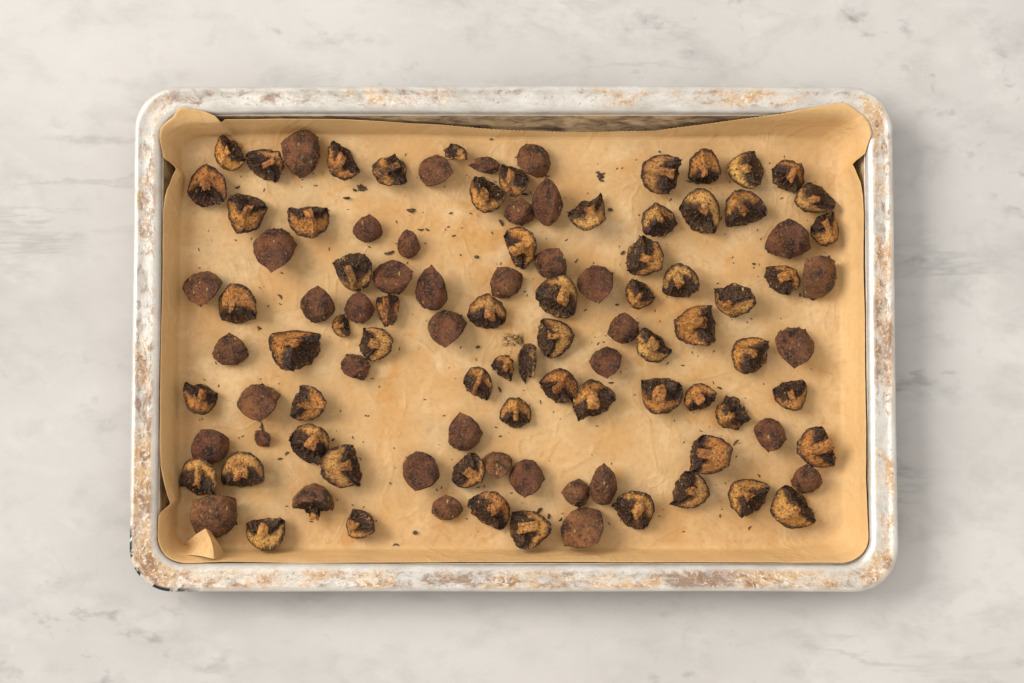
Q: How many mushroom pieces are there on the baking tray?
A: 105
